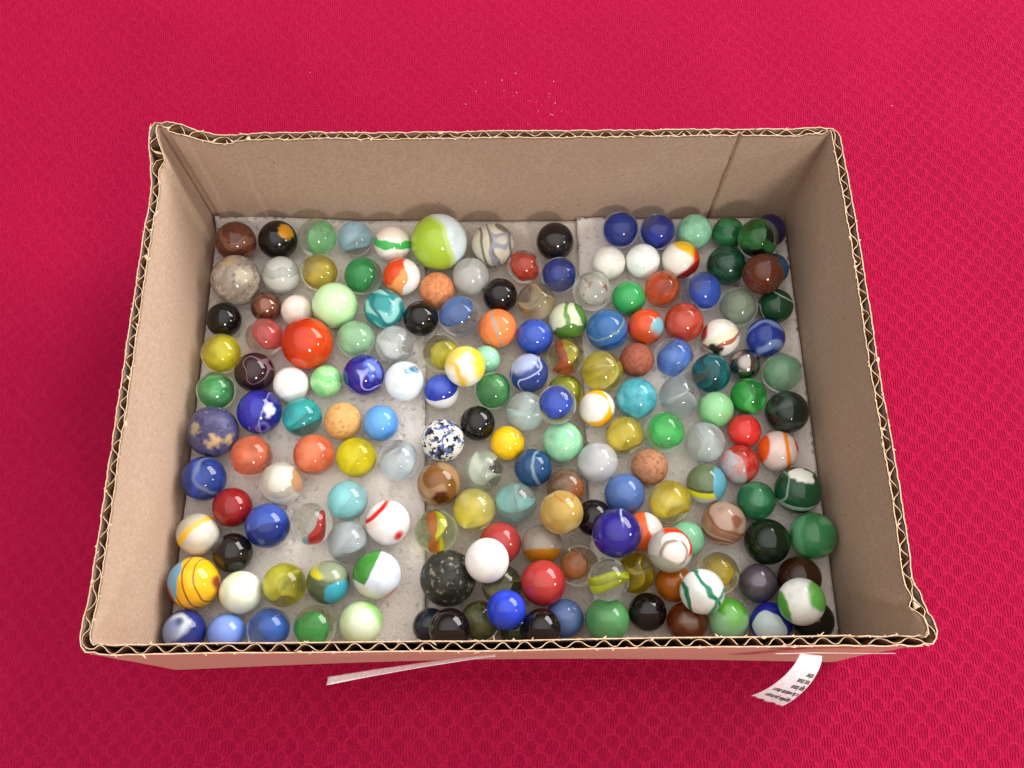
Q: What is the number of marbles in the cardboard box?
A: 175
